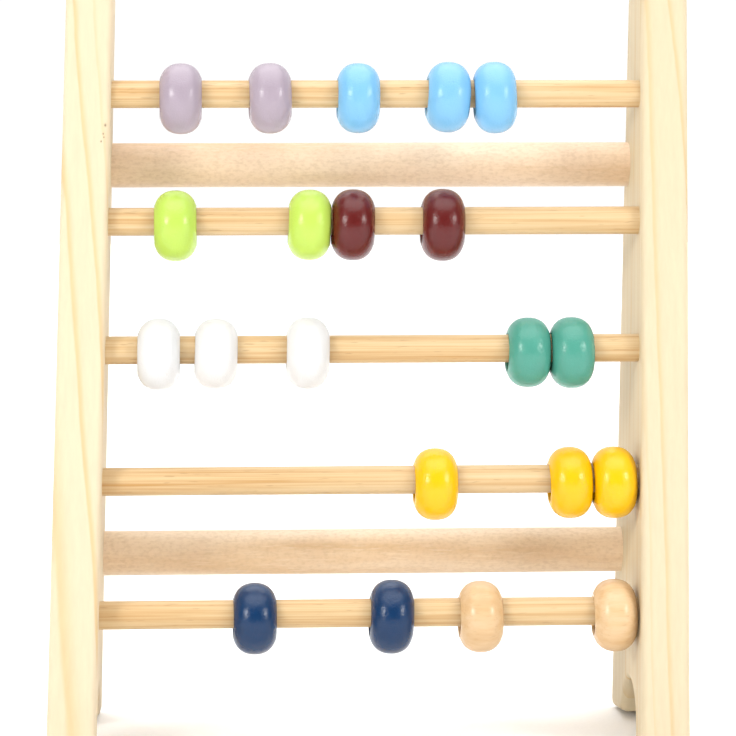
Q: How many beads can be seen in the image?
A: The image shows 21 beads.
